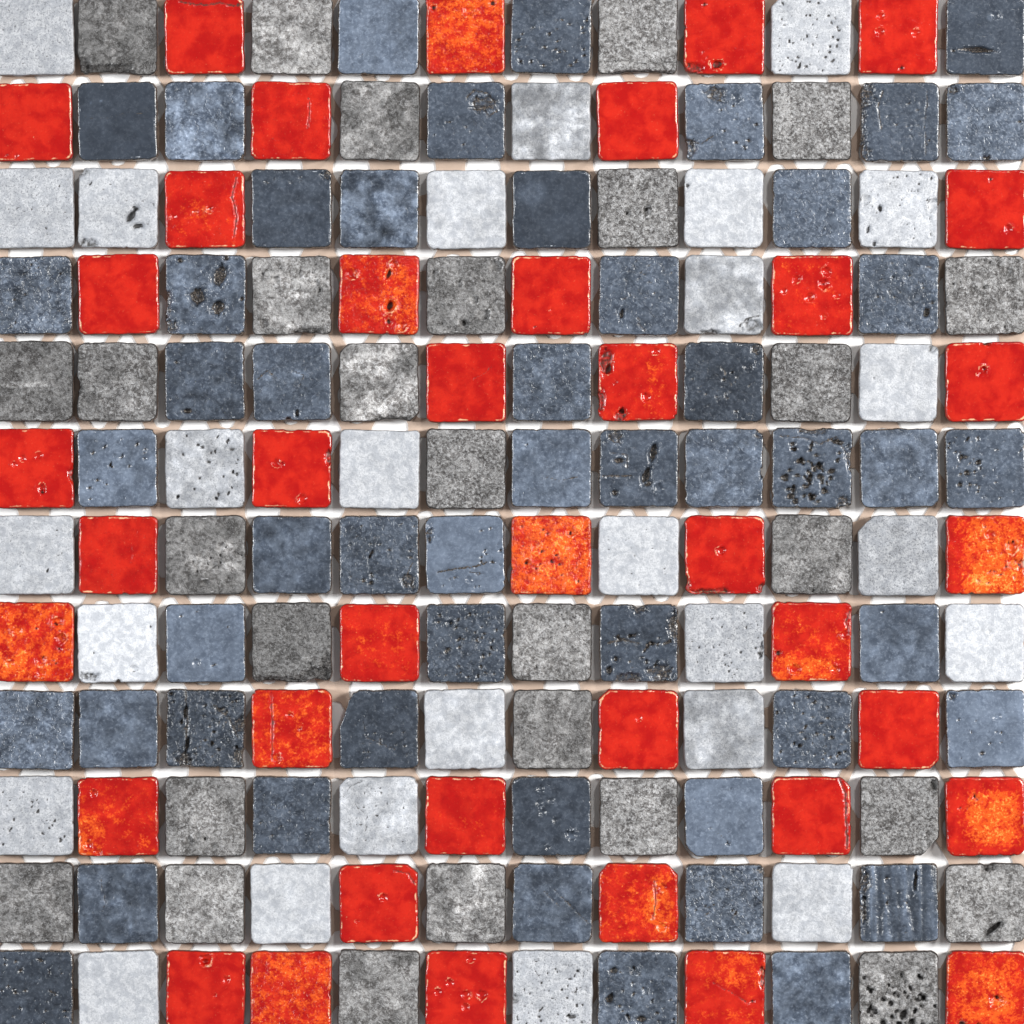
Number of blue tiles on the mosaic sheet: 51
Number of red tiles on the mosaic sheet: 39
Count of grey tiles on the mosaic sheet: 28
